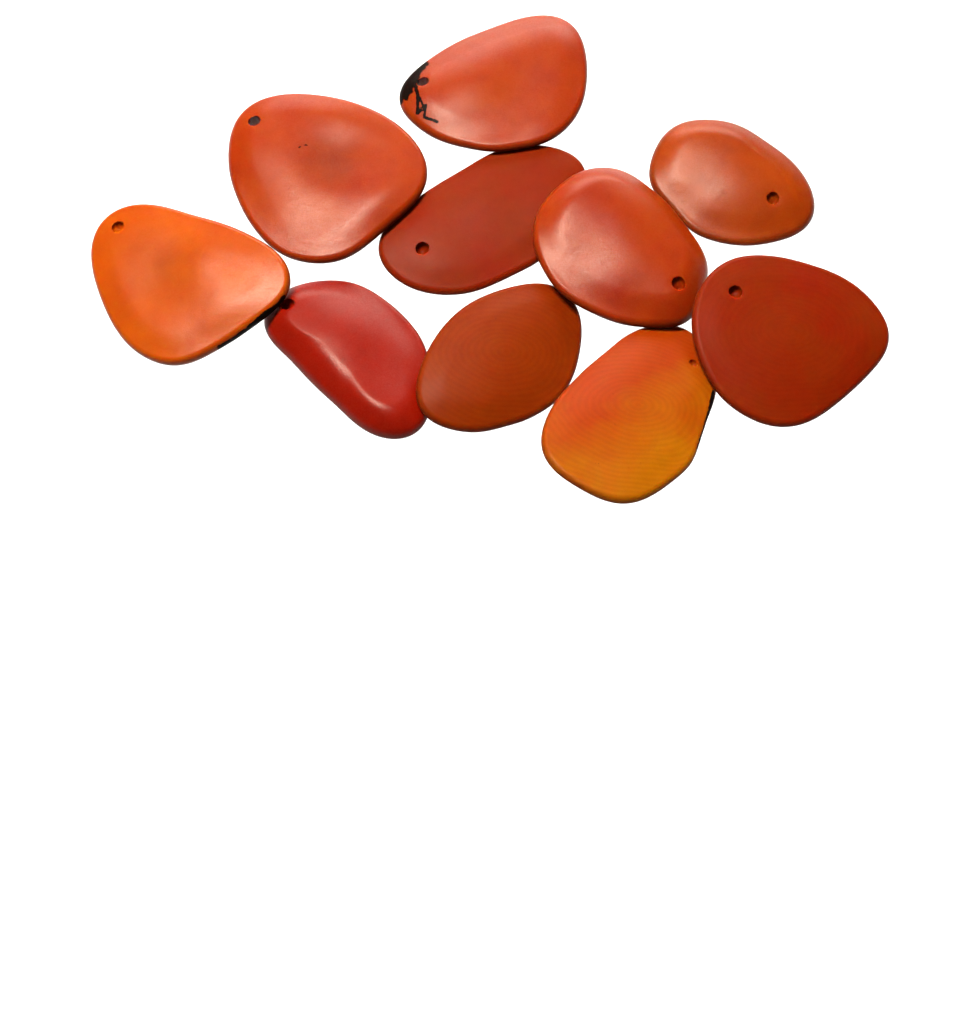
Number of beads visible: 10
